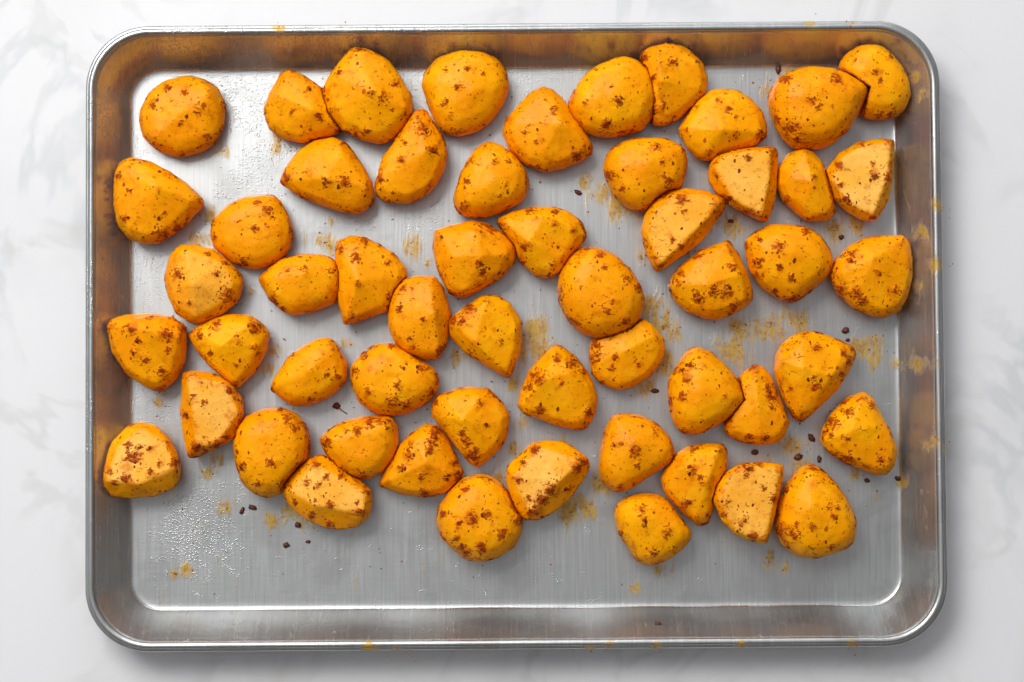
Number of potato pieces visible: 55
